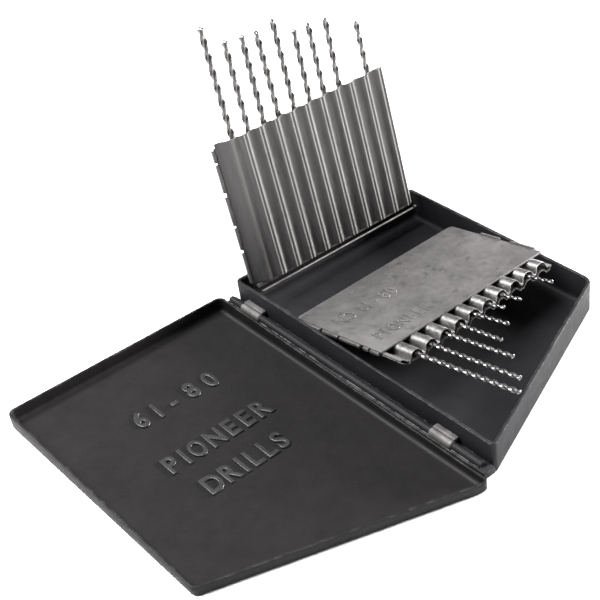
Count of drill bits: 17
